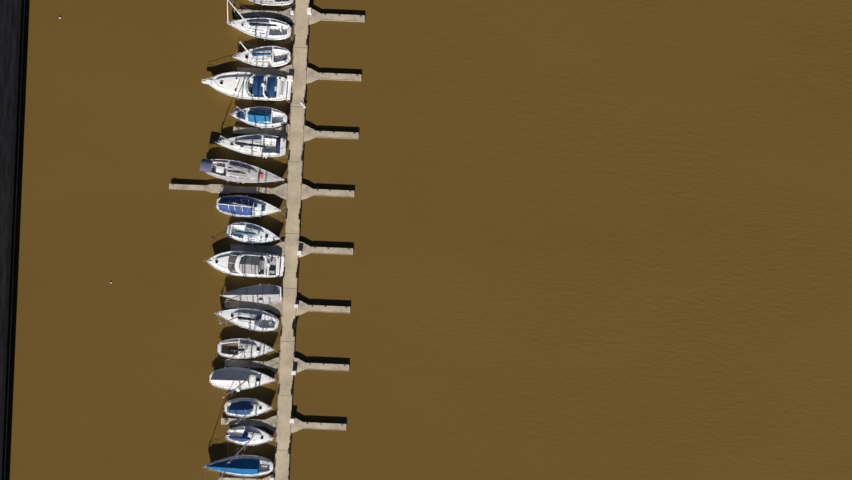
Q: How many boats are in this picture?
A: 17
